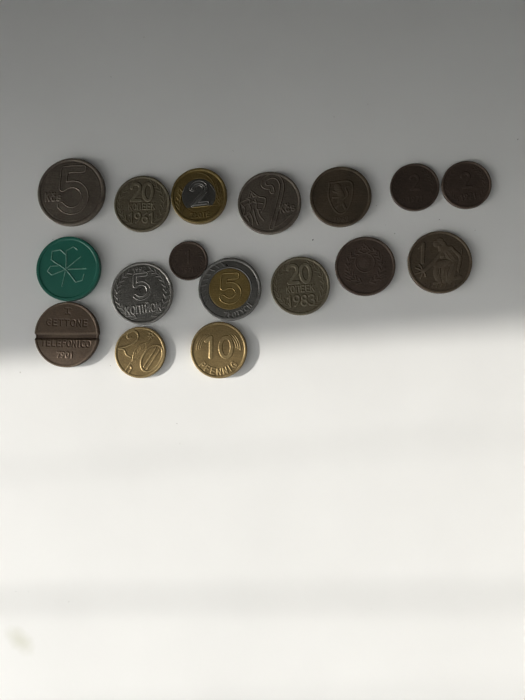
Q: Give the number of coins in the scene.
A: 17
